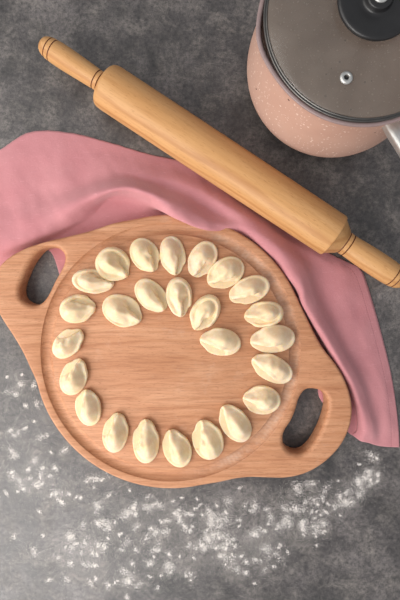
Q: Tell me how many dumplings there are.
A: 25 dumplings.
